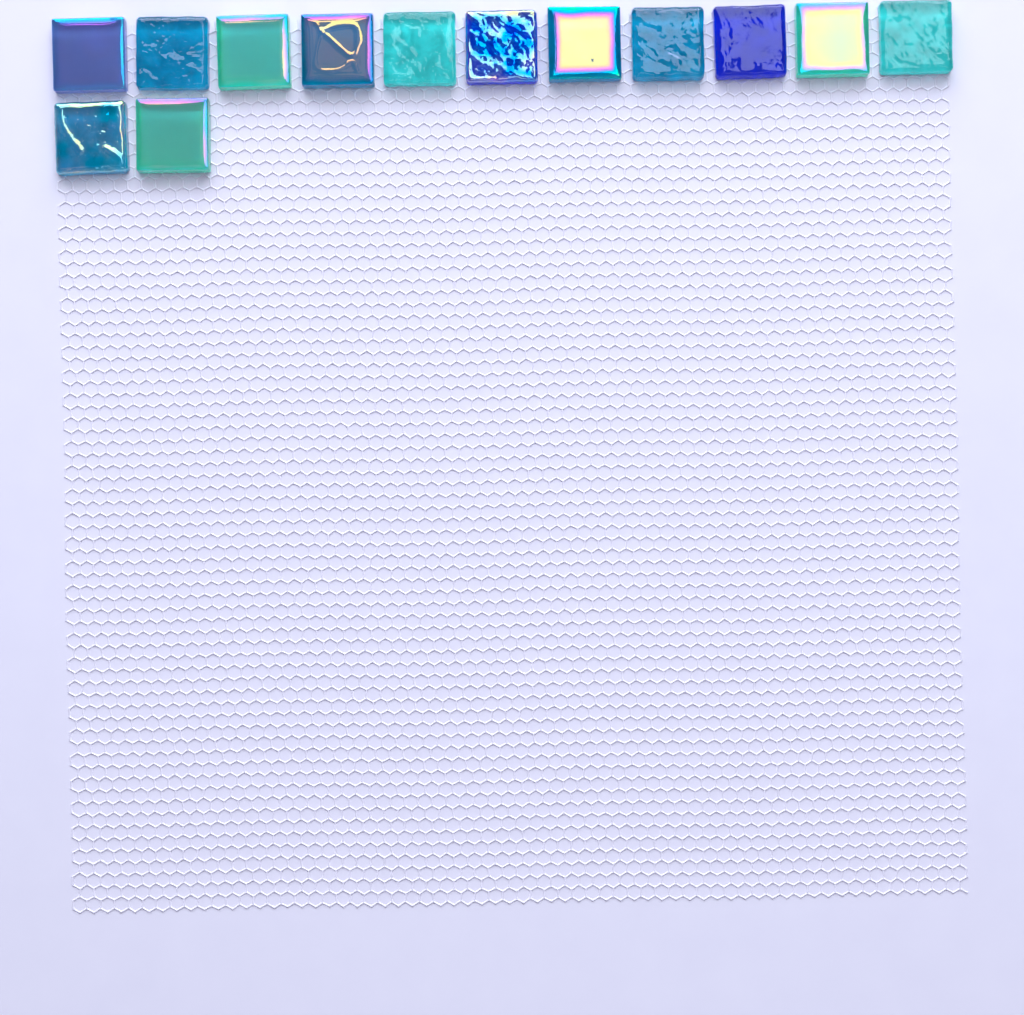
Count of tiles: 13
